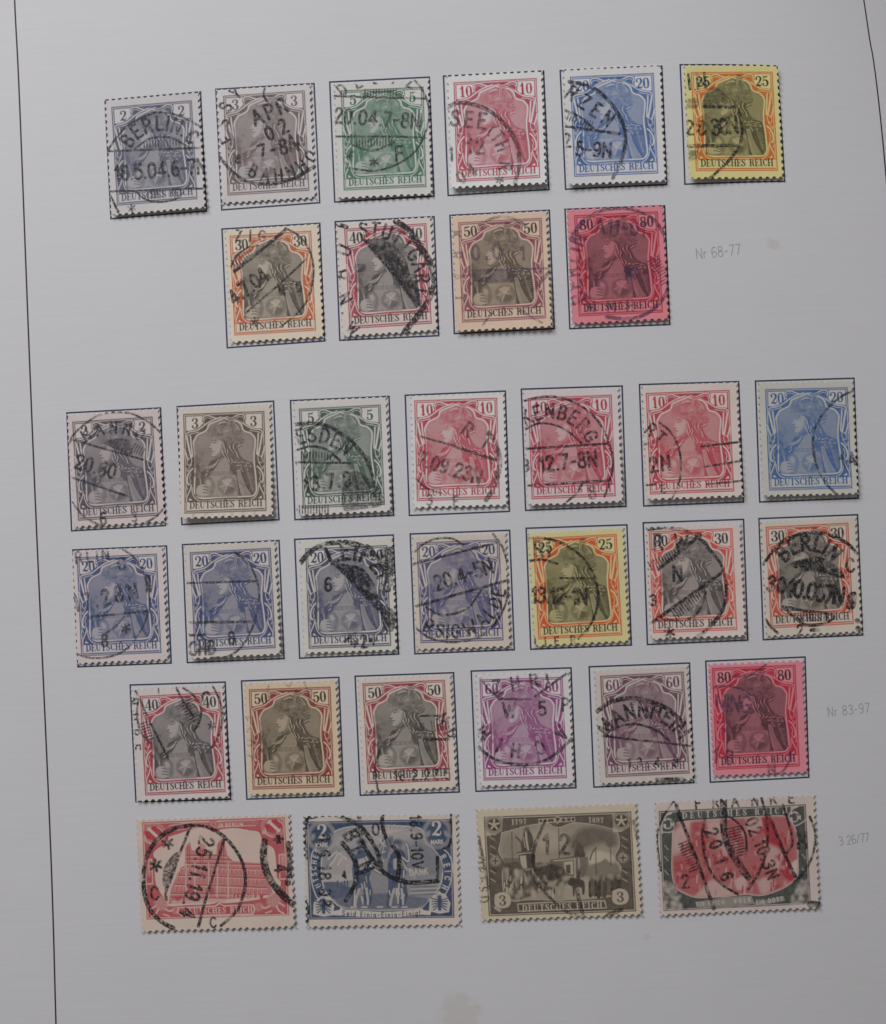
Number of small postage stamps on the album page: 30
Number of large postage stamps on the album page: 4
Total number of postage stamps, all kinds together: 34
